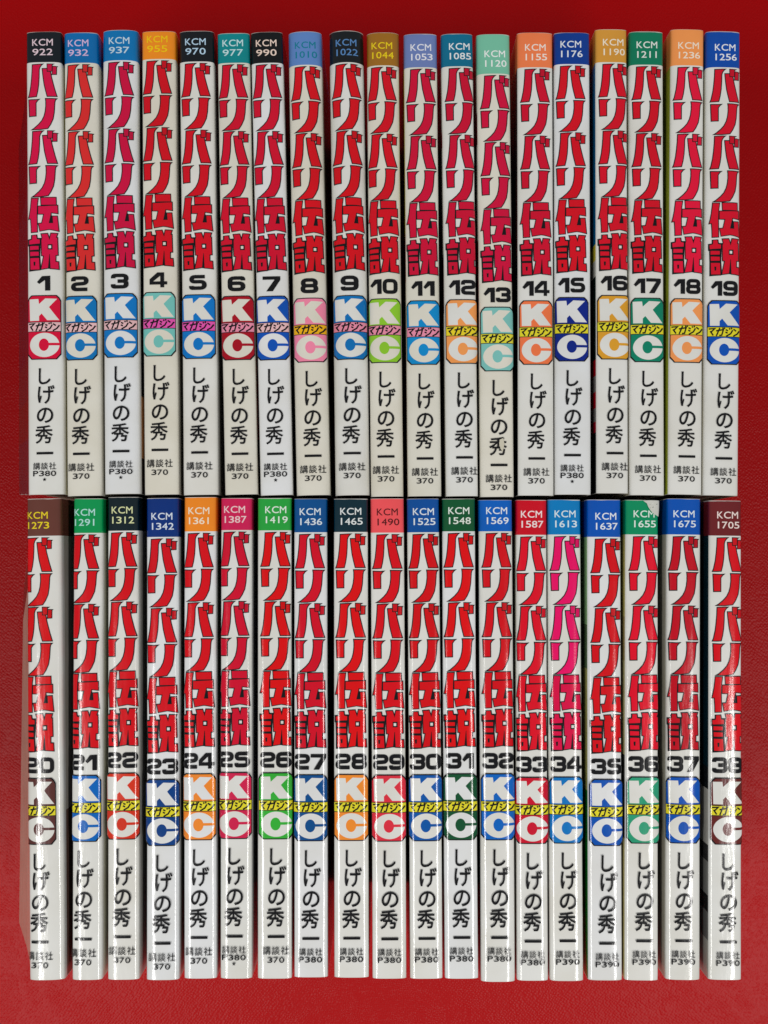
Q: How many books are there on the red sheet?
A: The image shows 38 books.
